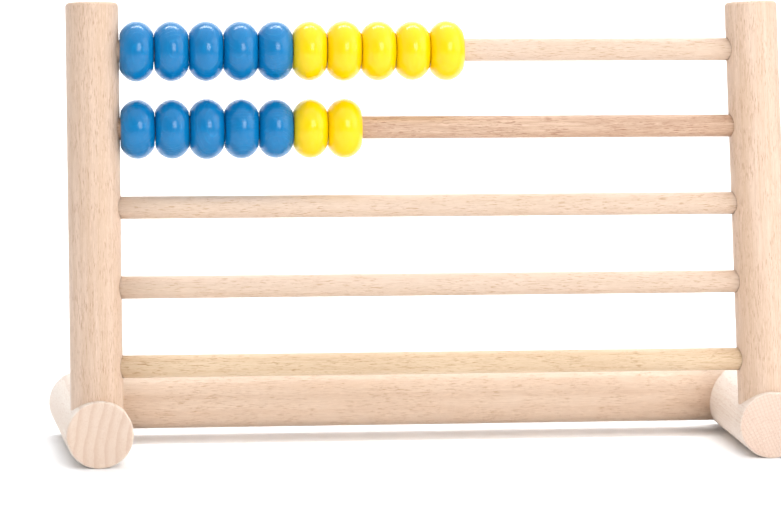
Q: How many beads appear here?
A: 17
